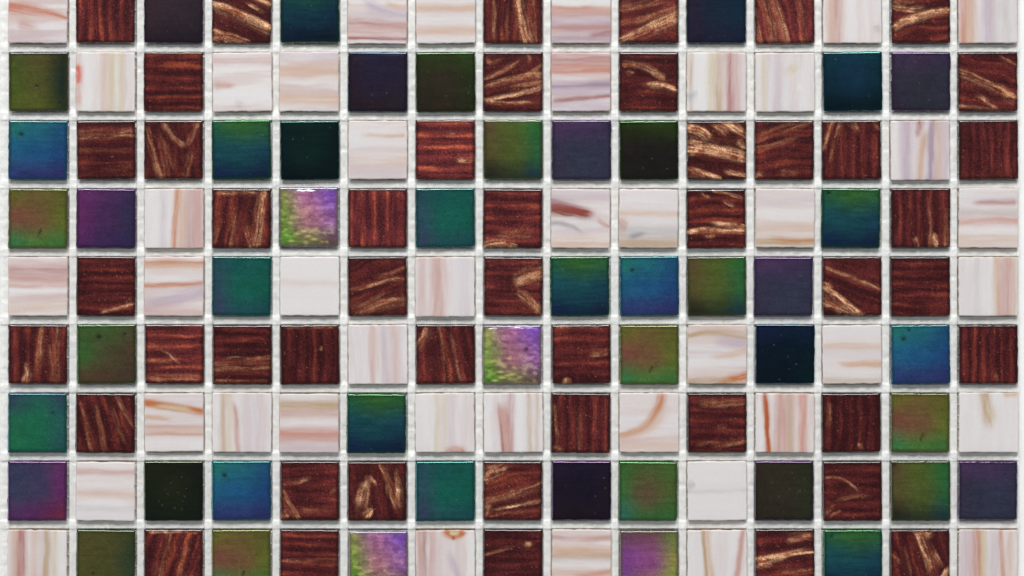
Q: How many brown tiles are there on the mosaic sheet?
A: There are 47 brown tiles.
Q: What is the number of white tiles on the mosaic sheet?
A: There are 42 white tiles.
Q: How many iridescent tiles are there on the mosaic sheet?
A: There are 46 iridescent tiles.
